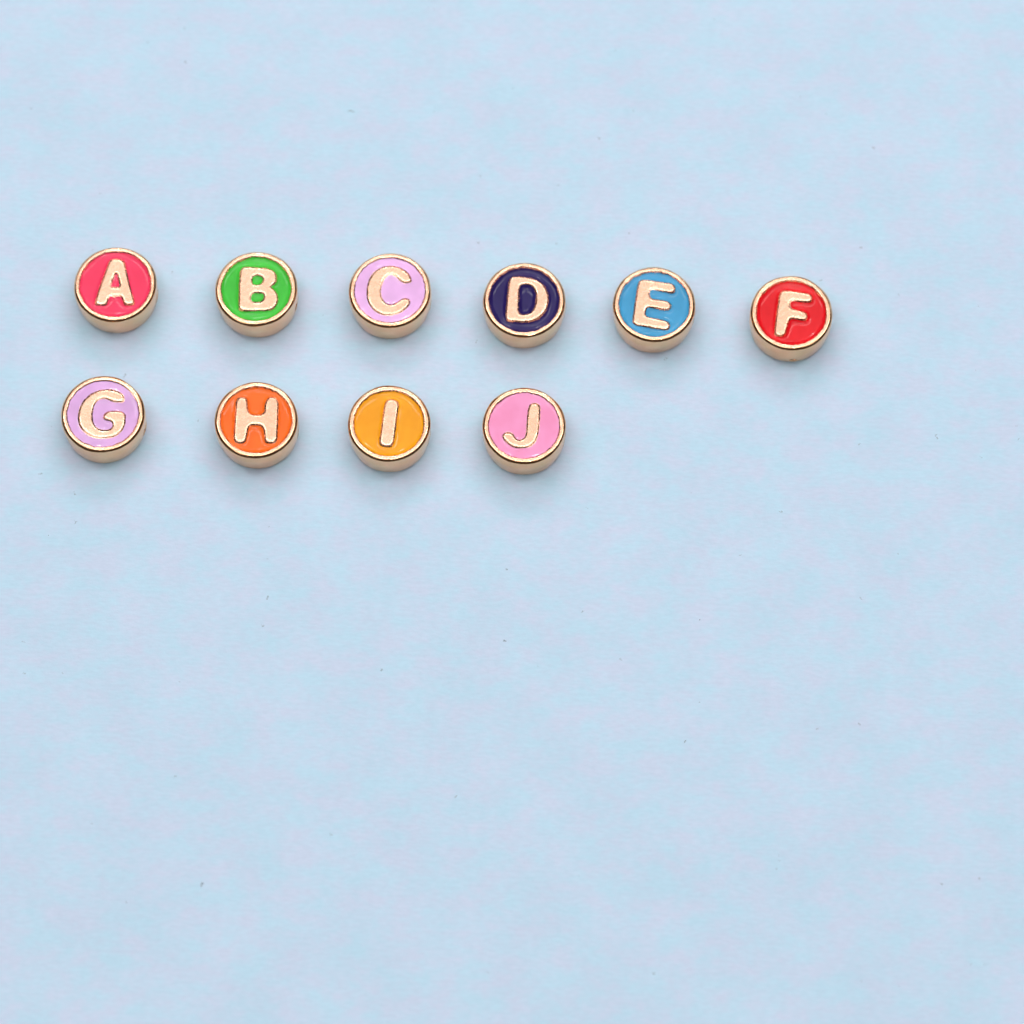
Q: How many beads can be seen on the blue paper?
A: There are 10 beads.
